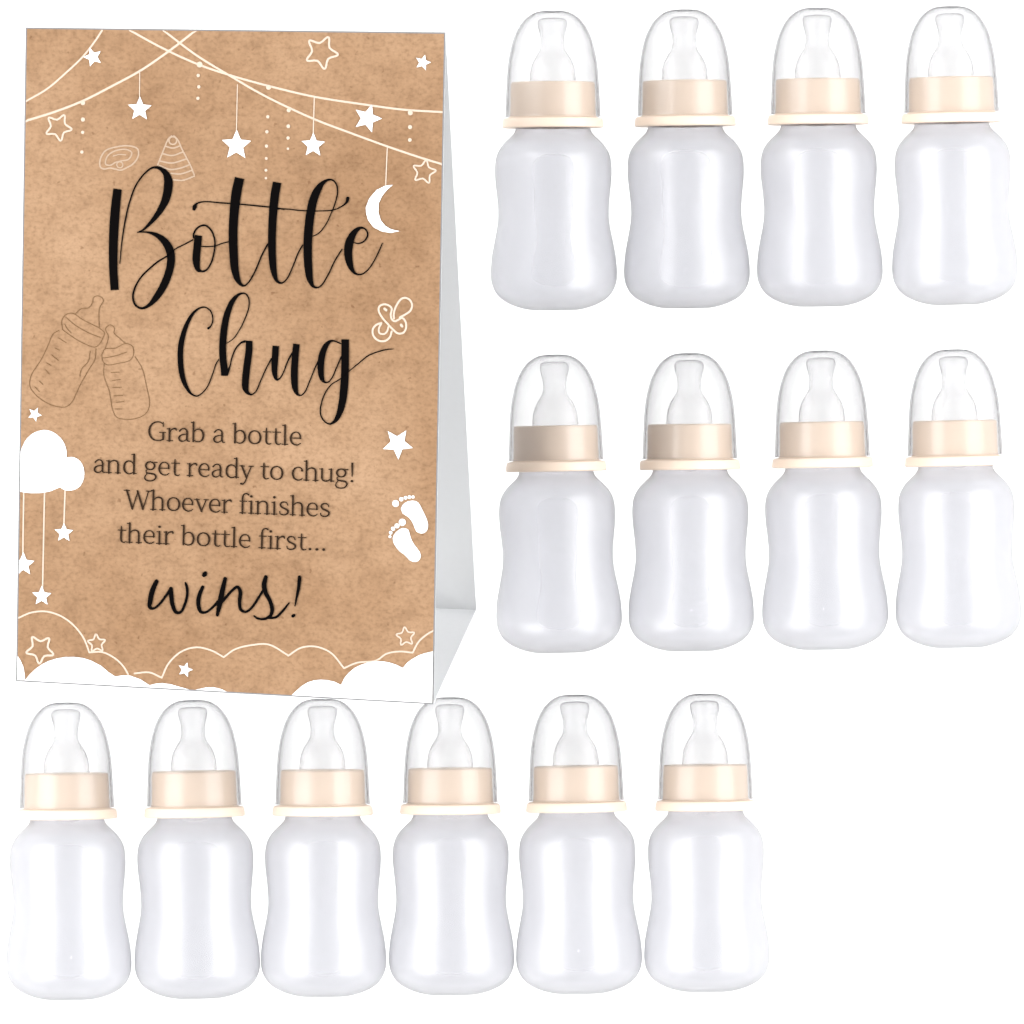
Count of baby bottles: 14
